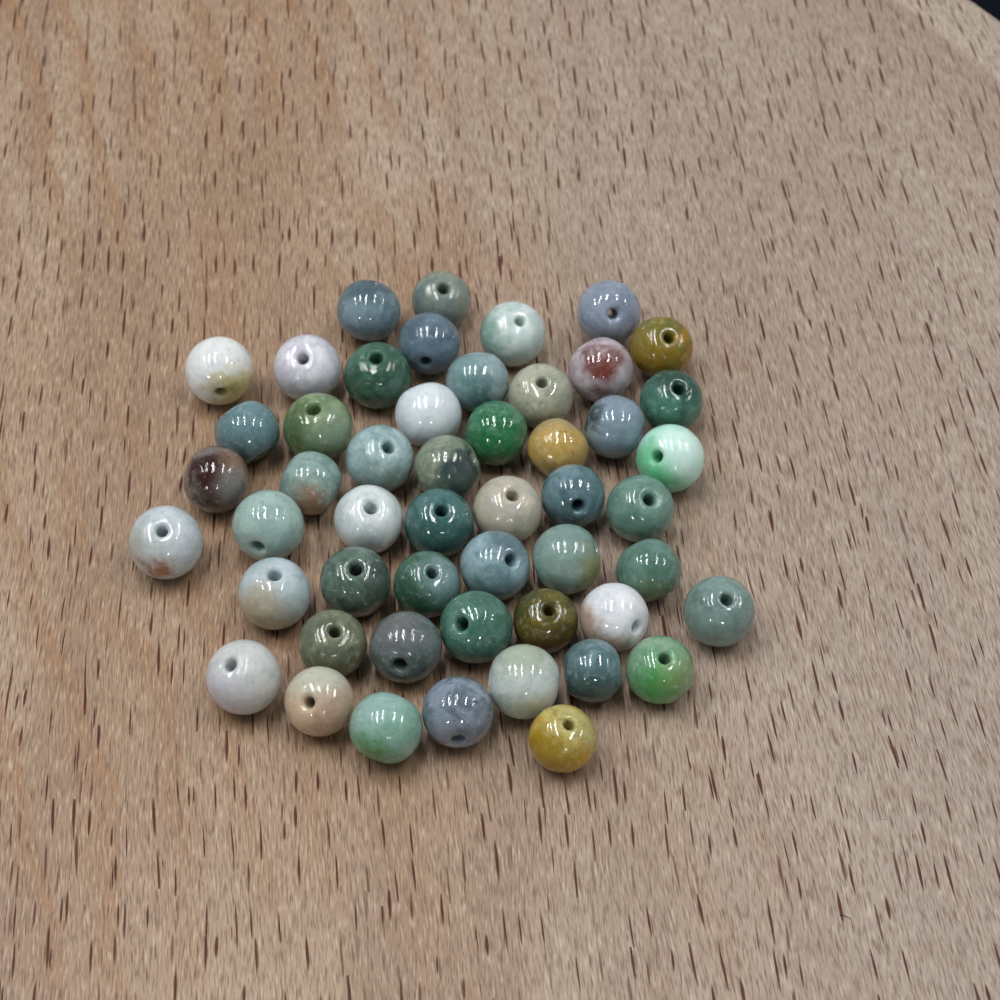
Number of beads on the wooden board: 51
